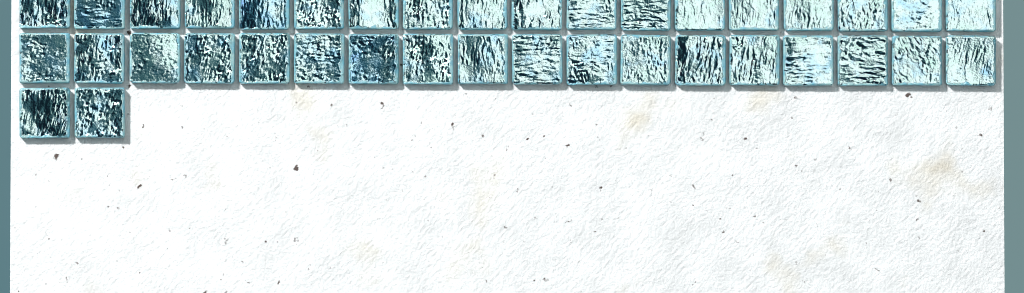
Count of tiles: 38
